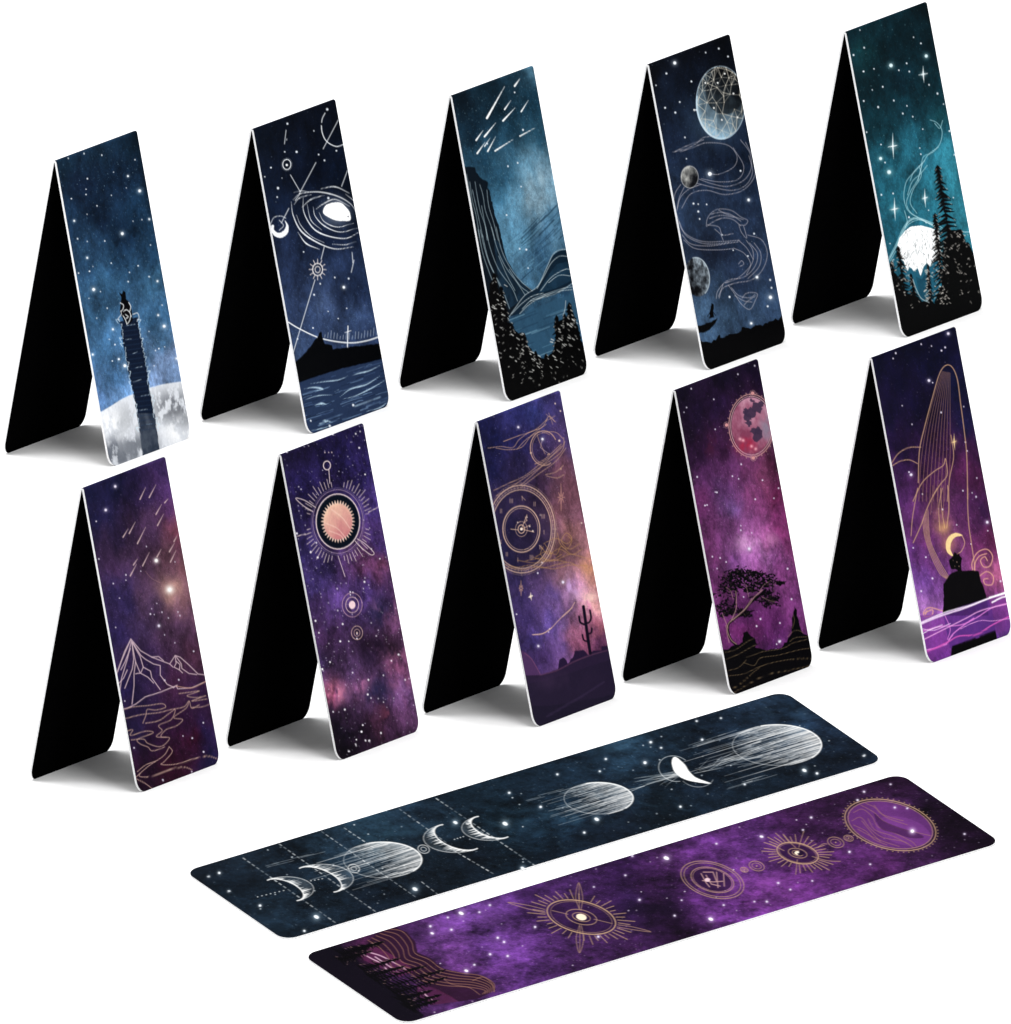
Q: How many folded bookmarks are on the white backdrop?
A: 10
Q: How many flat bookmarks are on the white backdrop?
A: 2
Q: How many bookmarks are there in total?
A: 12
